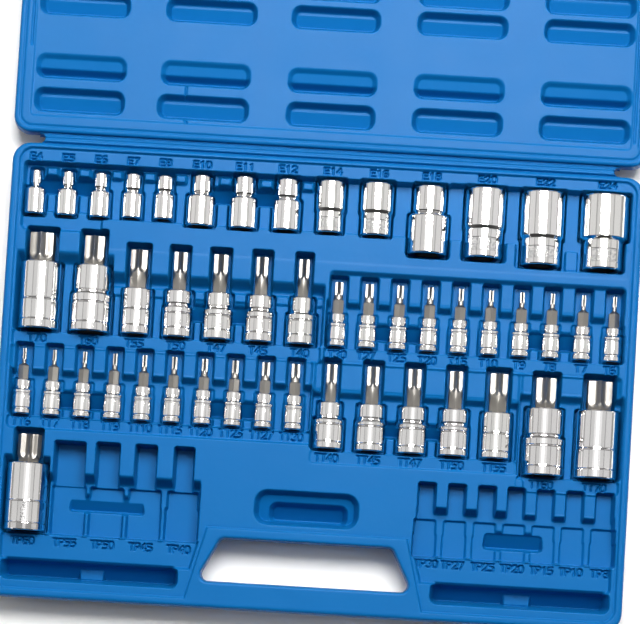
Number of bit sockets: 35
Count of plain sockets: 14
